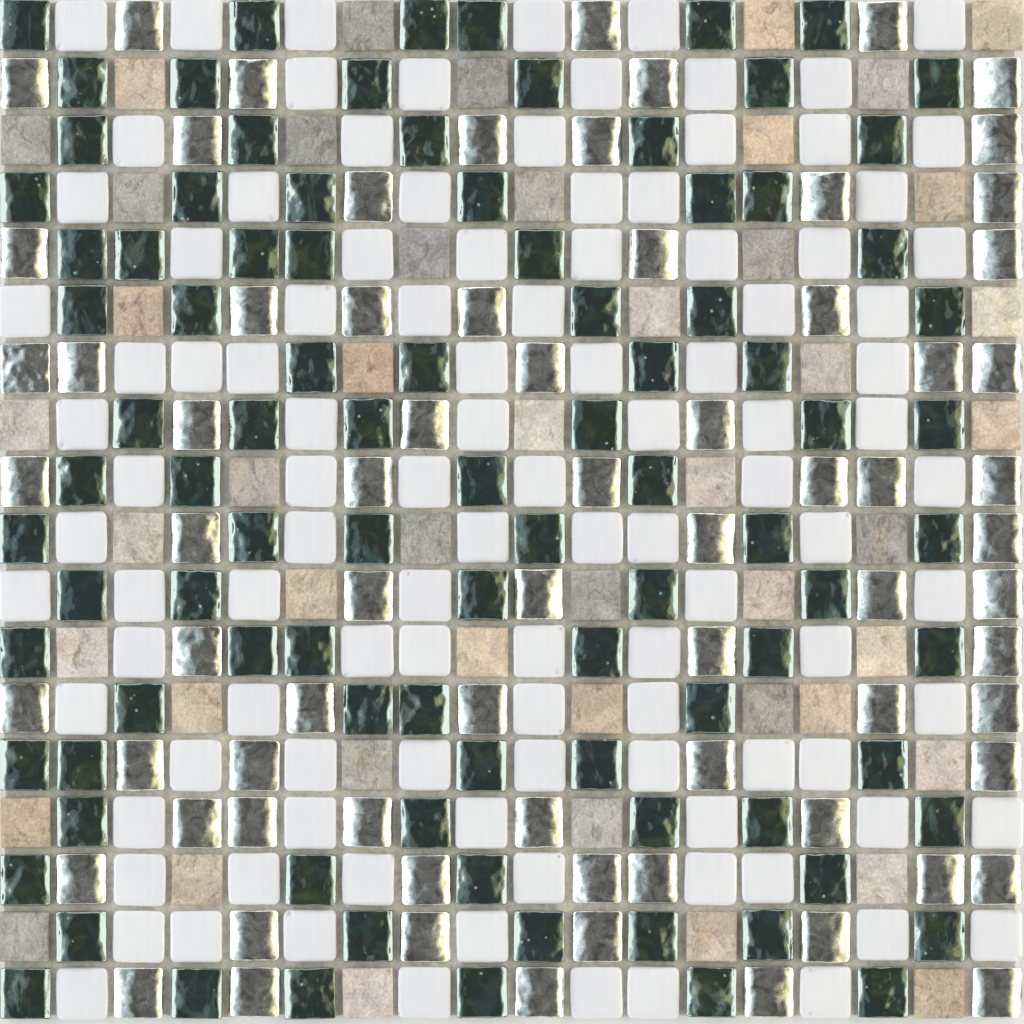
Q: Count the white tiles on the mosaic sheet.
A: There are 108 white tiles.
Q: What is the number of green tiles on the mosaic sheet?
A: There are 95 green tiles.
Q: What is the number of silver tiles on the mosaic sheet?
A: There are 74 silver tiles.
